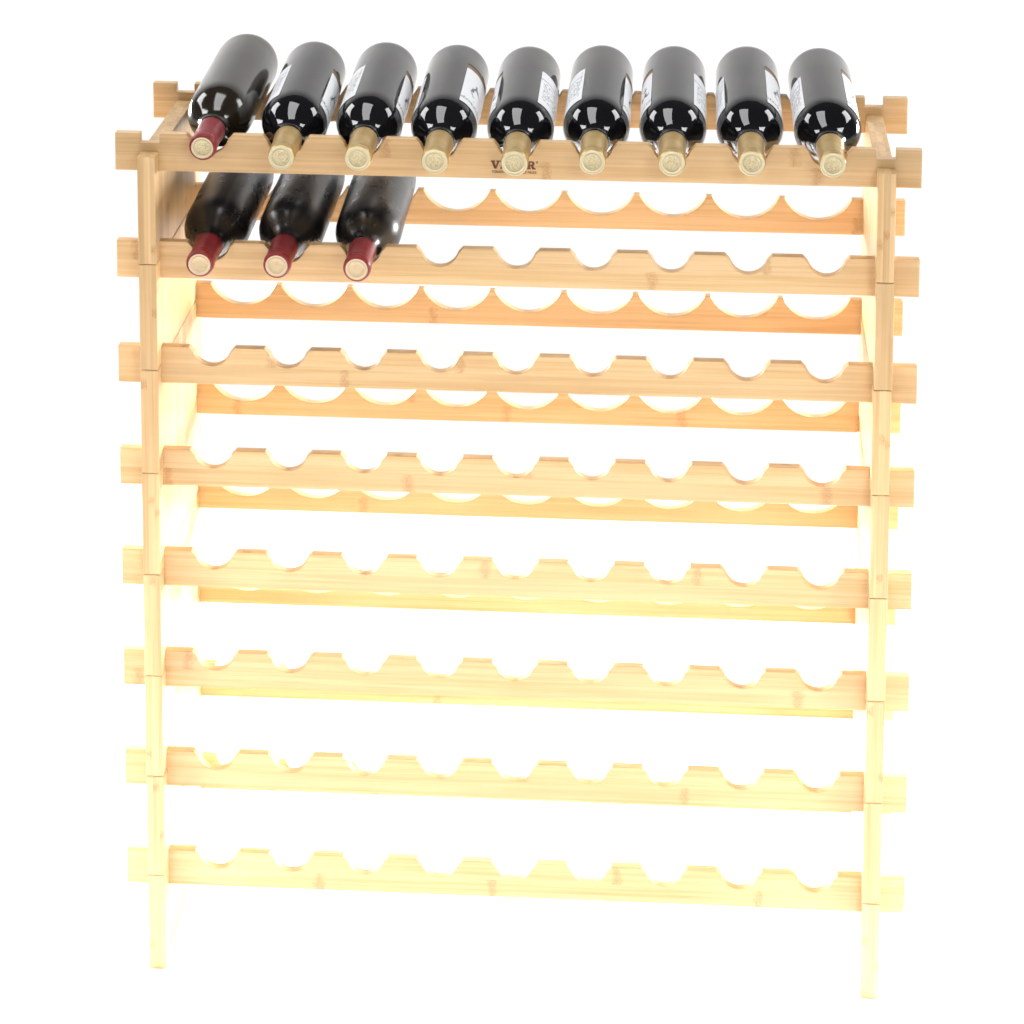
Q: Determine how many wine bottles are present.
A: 12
